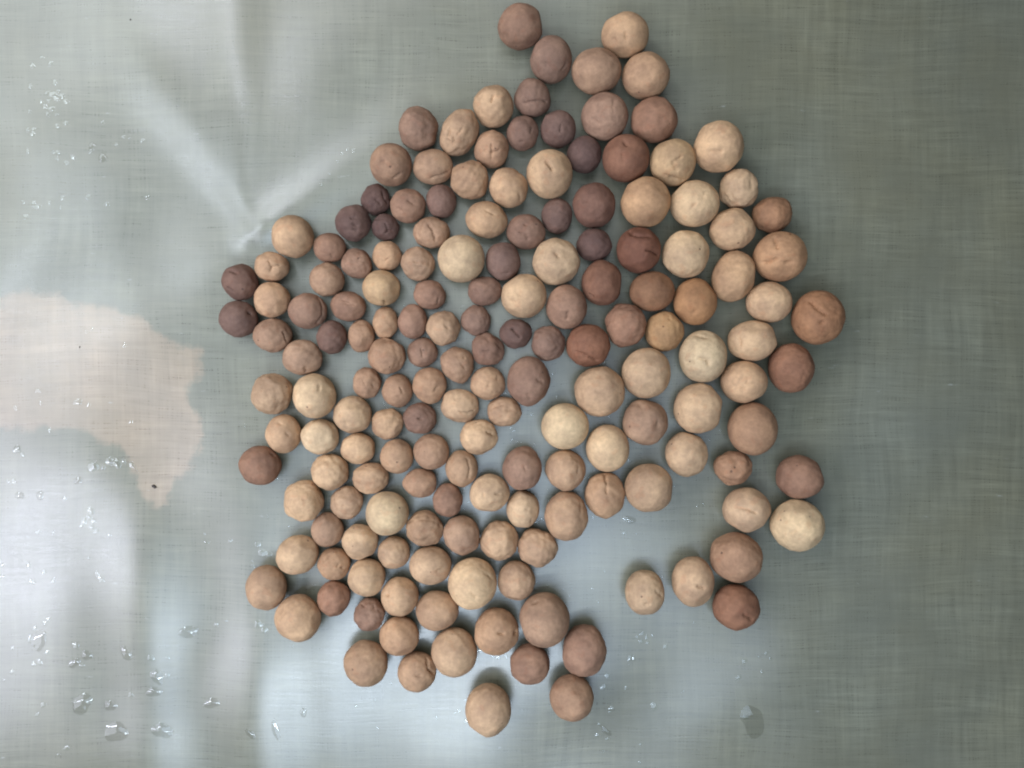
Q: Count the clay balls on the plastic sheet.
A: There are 168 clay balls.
